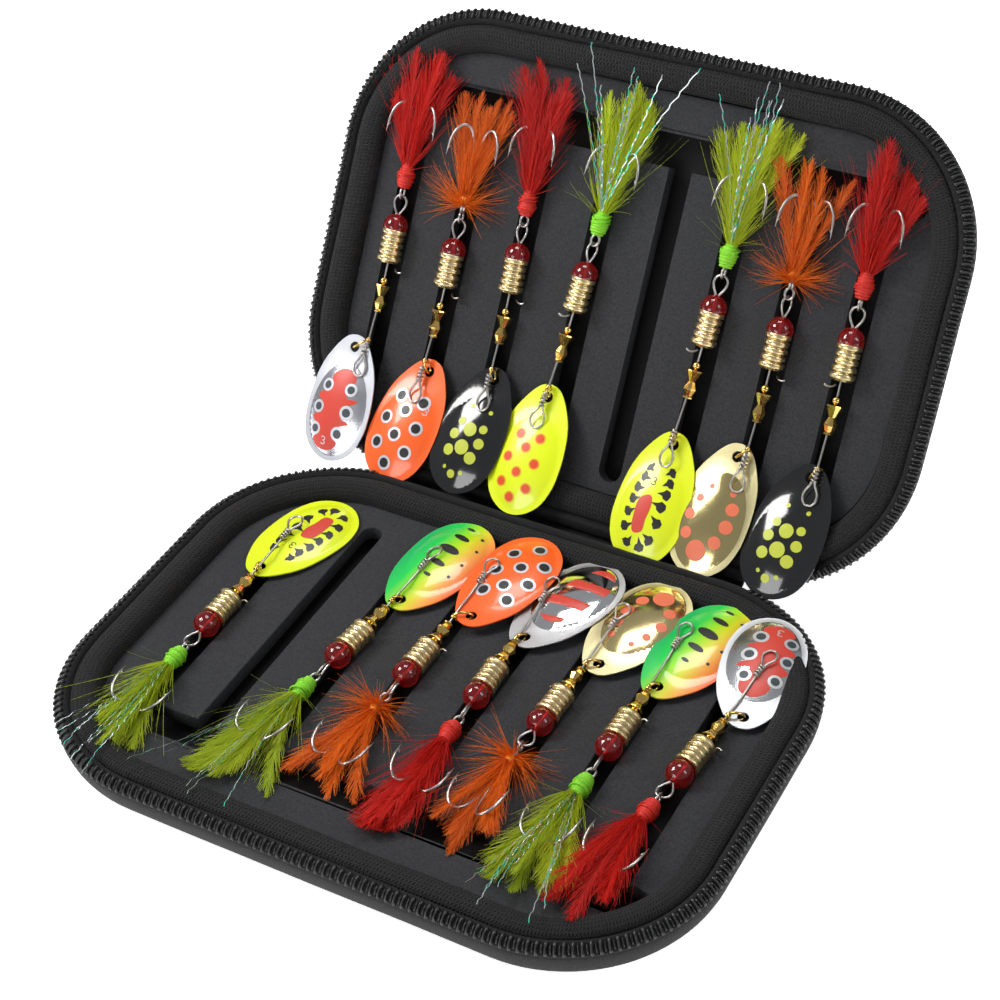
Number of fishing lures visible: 14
